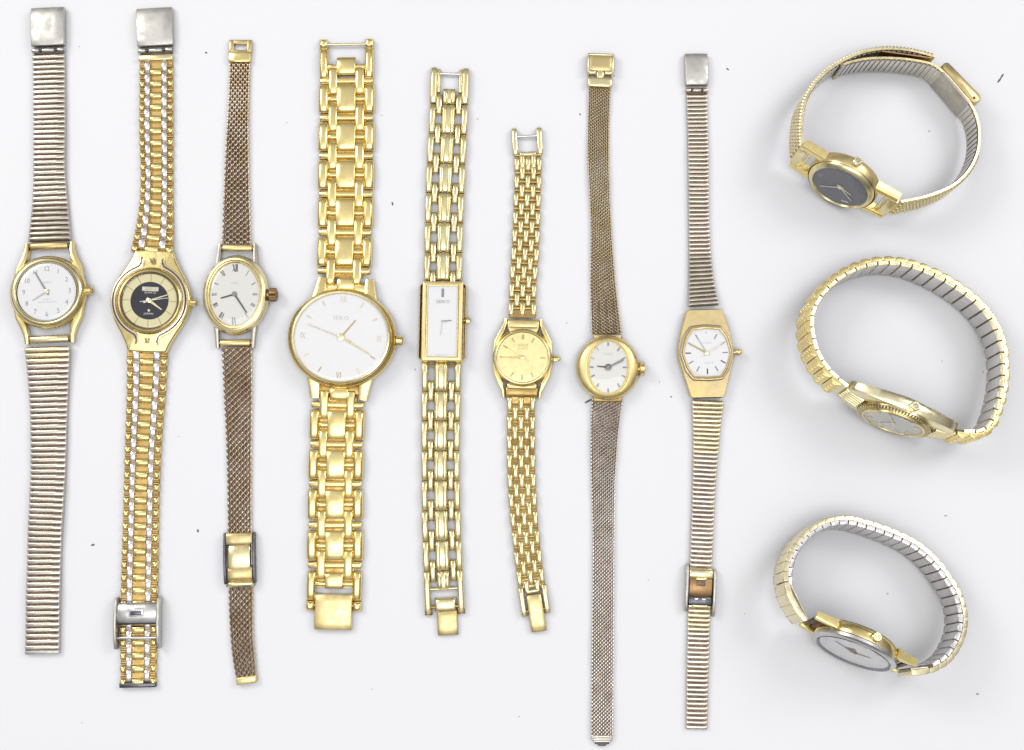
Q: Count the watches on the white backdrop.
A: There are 11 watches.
